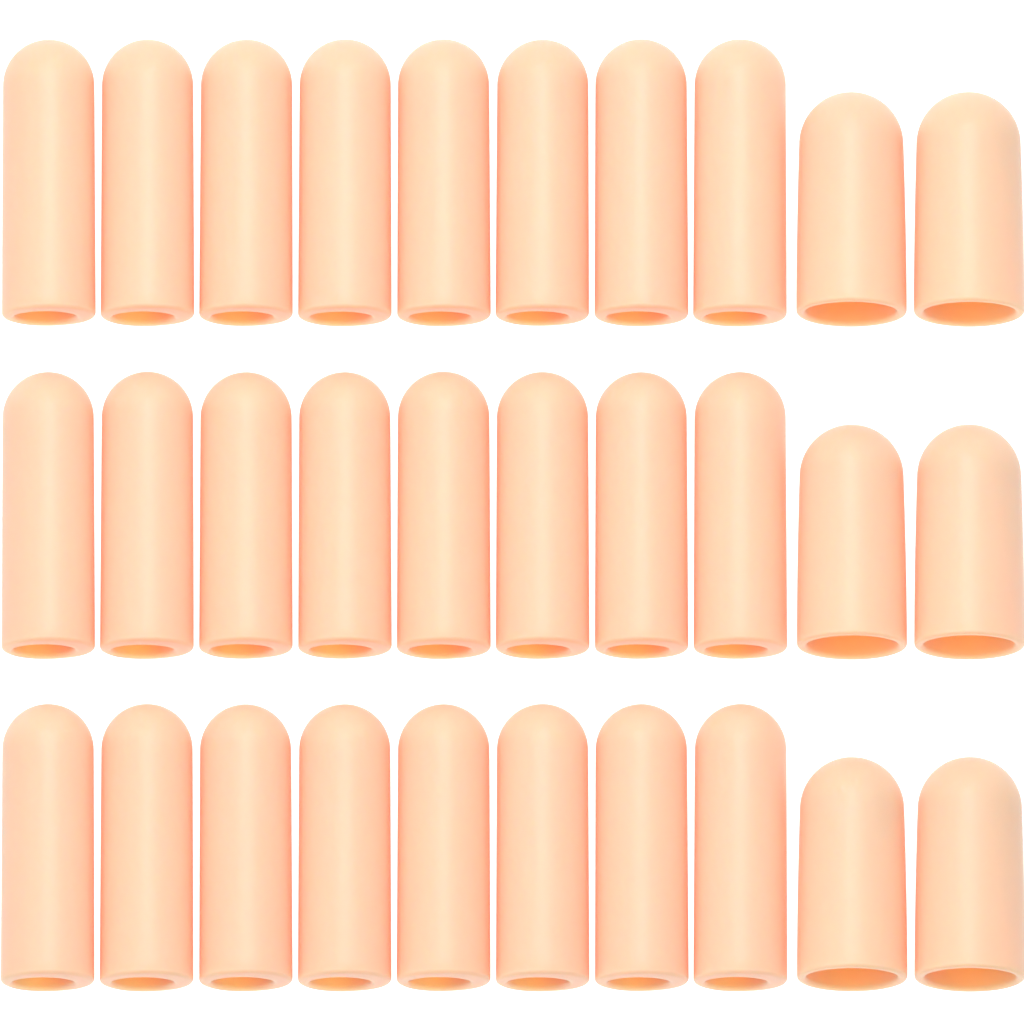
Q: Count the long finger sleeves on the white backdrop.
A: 24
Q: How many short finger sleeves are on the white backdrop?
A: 6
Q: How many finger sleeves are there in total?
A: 30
